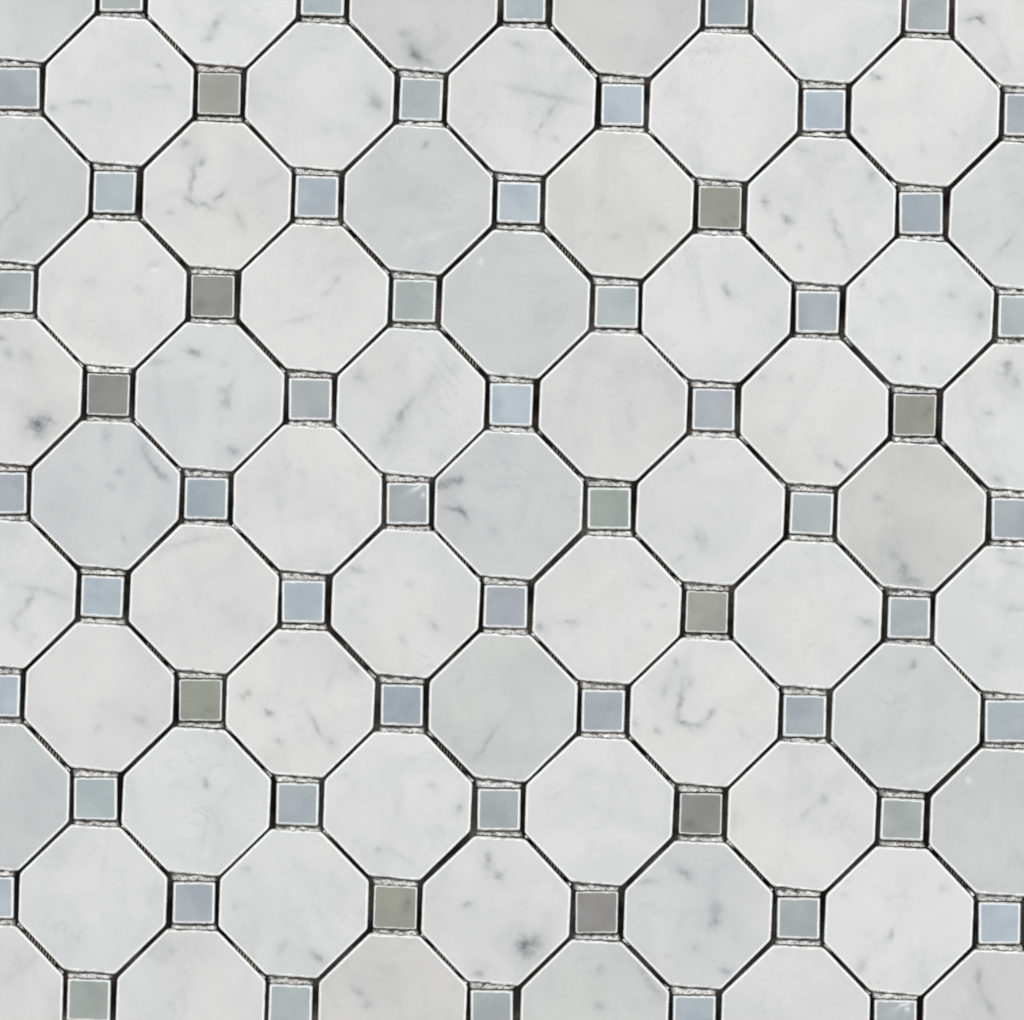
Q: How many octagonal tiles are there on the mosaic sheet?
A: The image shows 61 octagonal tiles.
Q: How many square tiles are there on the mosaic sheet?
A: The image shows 60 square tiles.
